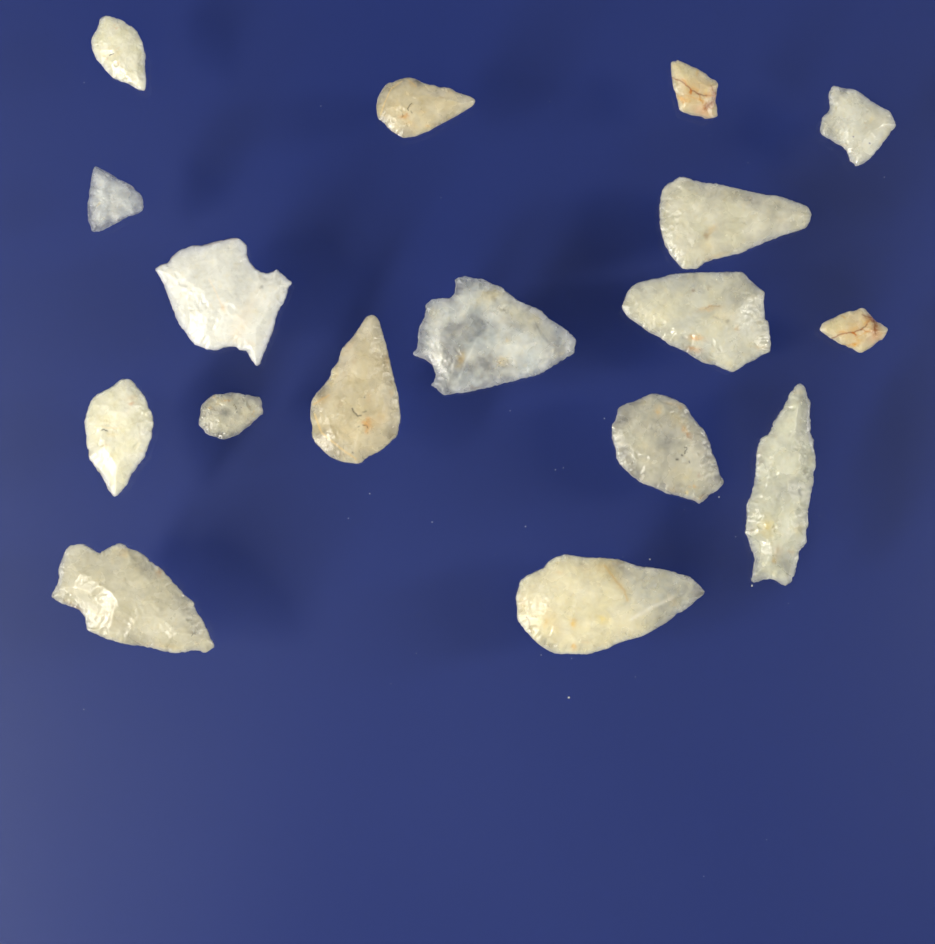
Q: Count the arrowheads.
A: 17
